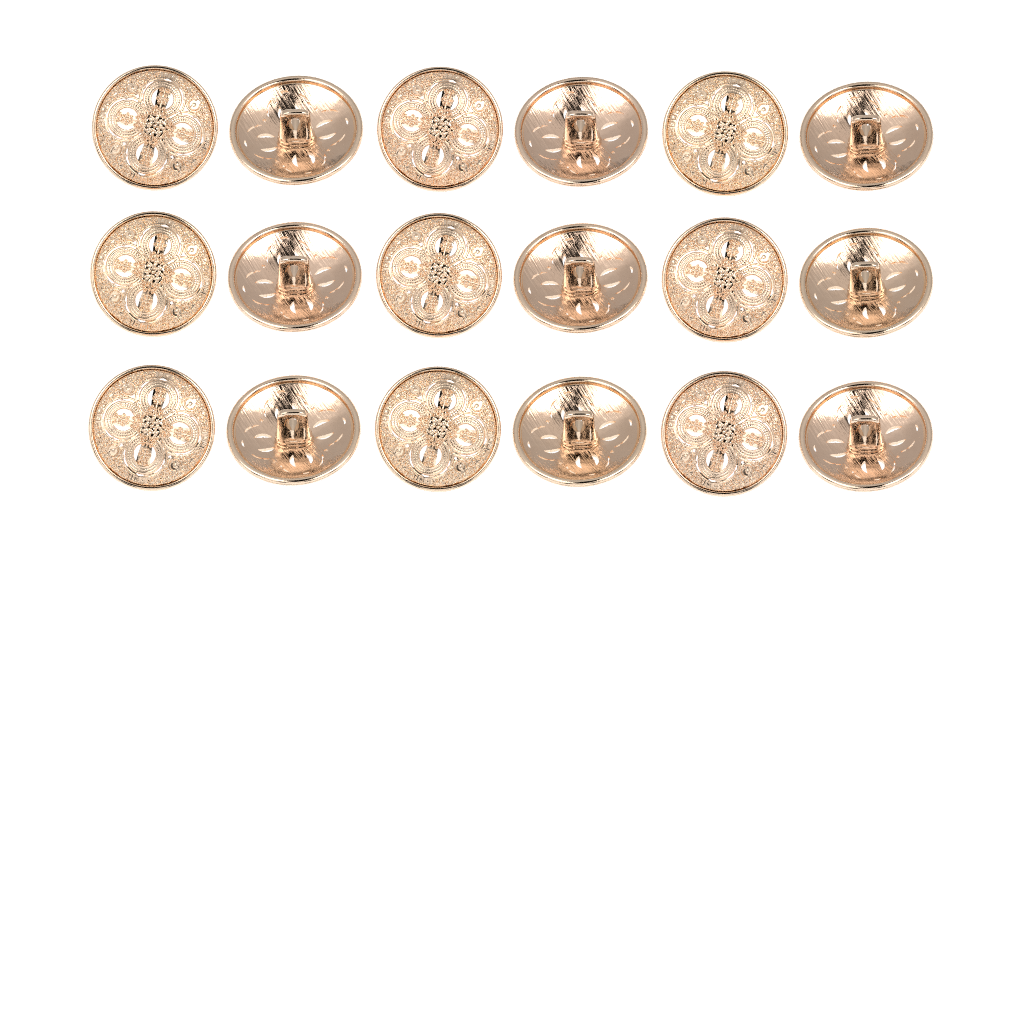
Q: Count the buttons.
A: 18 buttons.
